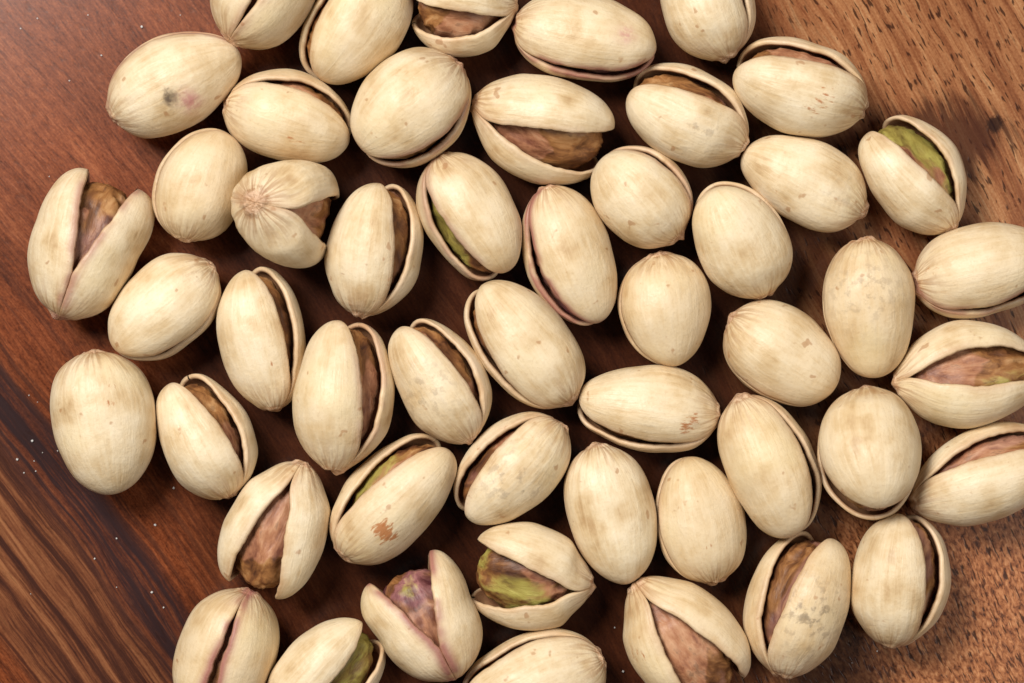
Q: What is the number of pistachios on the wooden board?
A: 50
